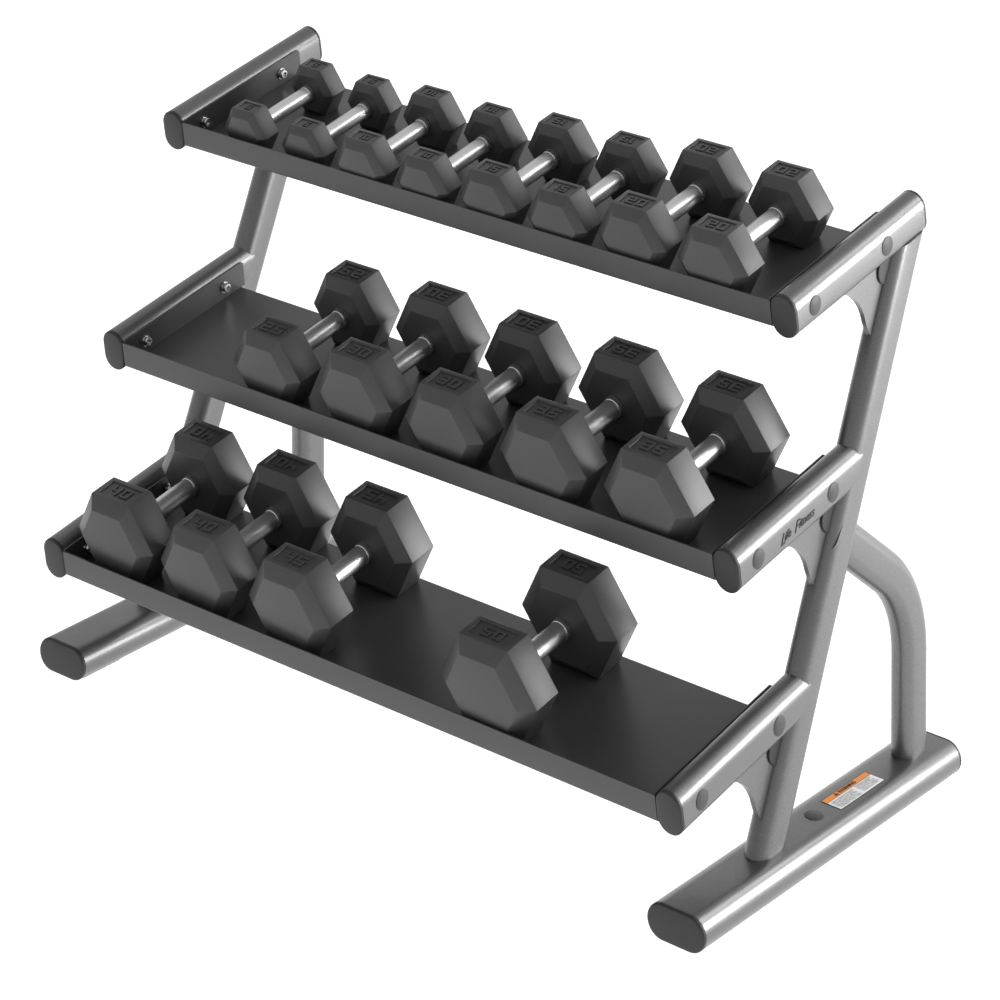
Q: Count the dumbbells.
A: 17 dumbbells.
